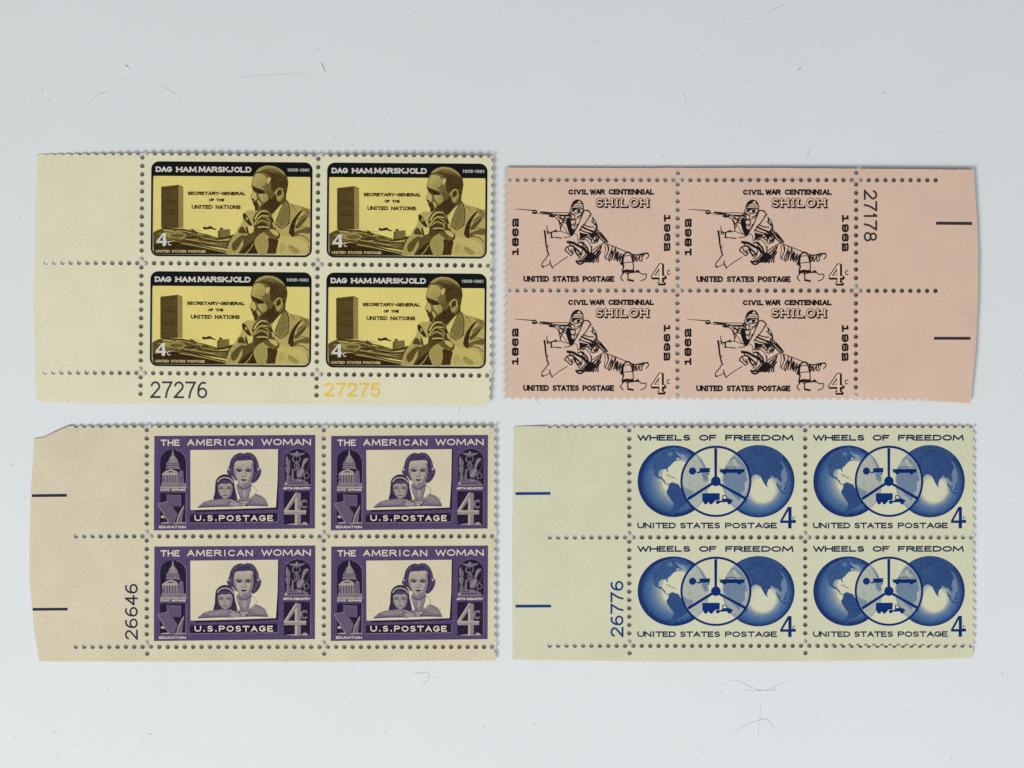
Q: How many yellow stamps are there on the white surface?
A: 4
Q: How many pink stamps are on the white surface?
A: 4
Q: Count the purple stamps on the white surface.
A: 4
